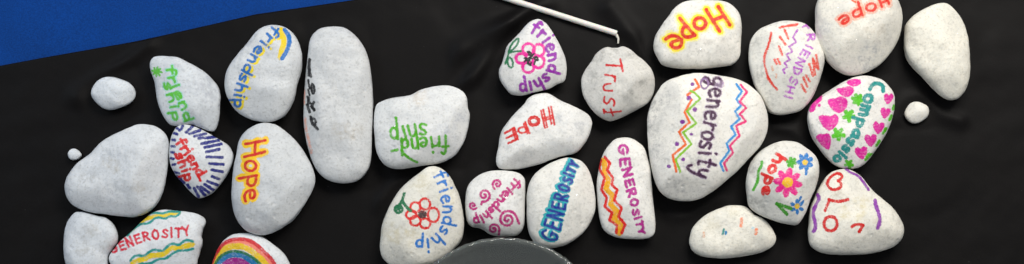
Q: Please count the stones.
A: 29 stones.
